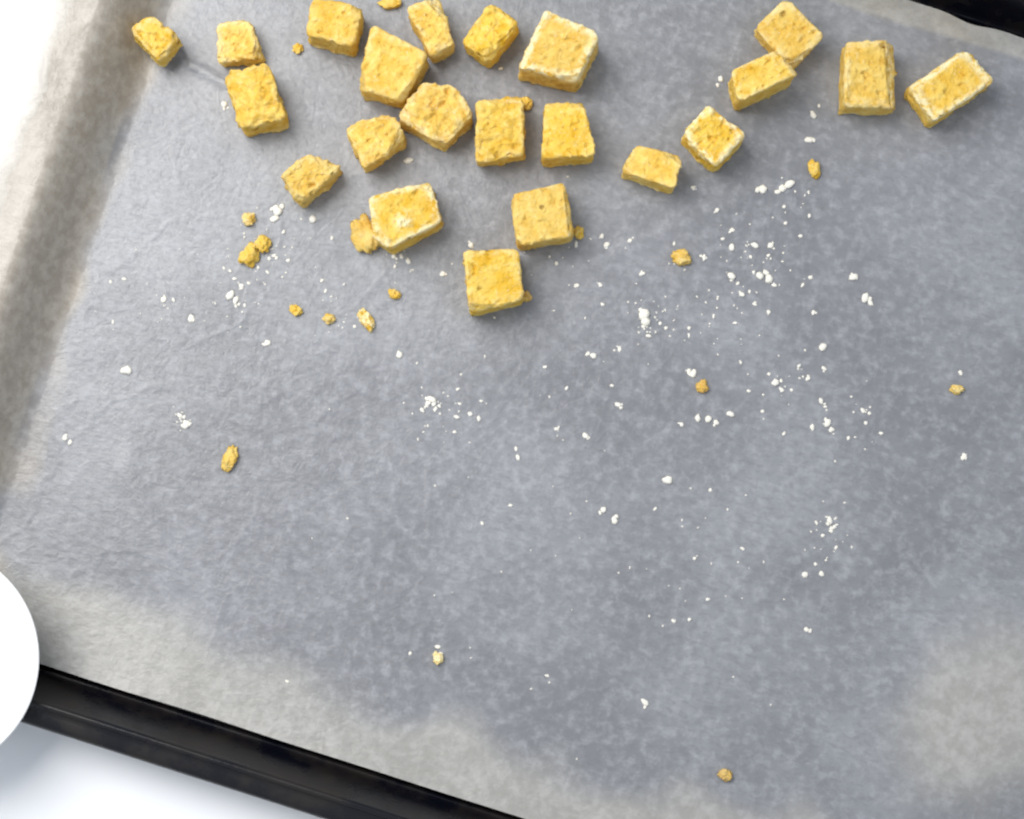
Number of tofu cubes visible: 22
